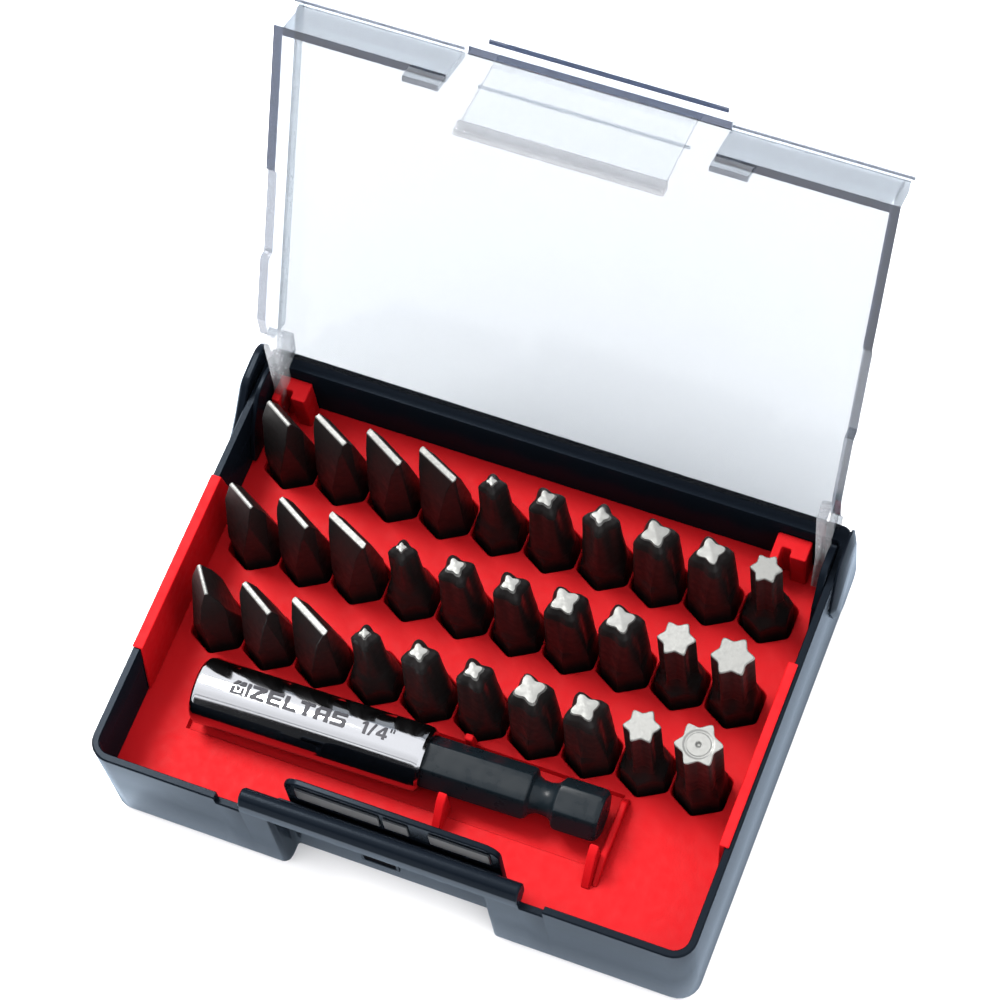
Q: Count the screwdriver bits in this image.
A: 30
